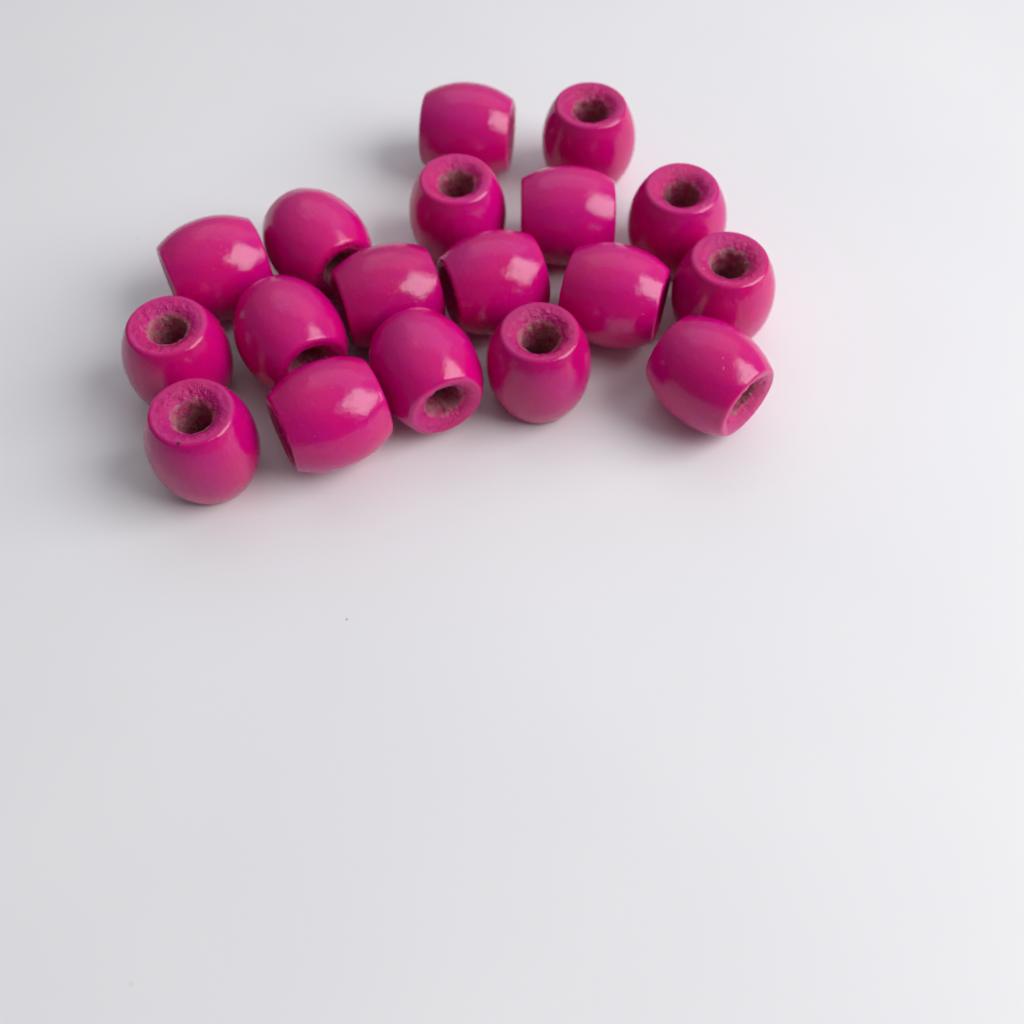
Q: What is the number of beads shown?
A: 18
